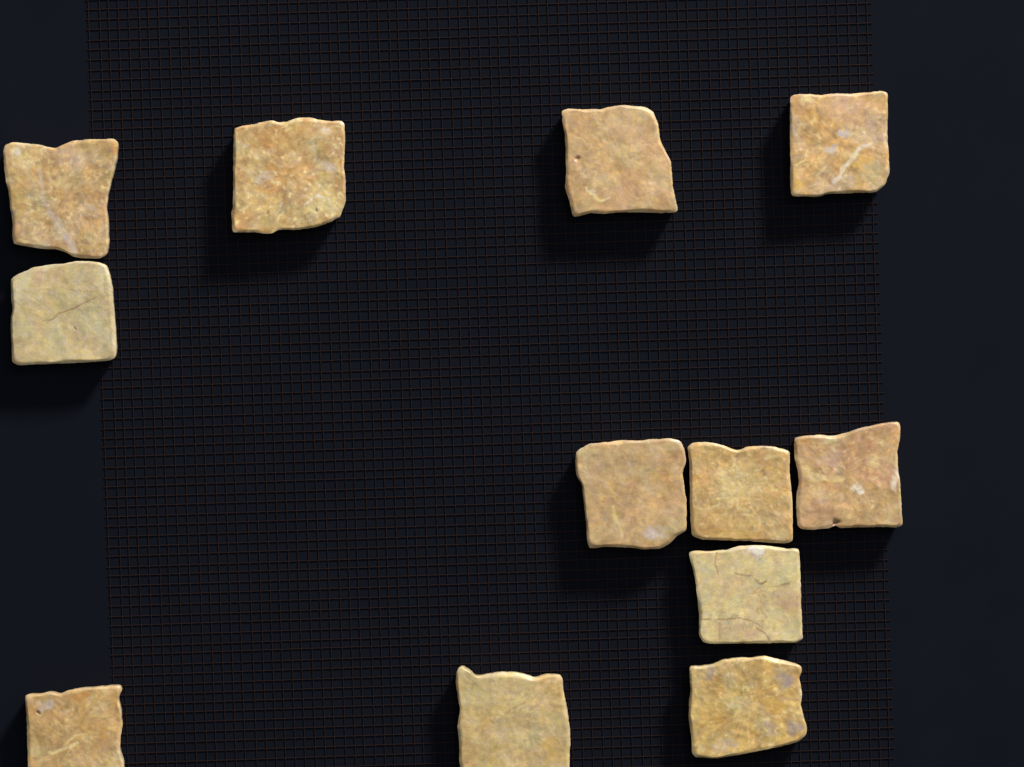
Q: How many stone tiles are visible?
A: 12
